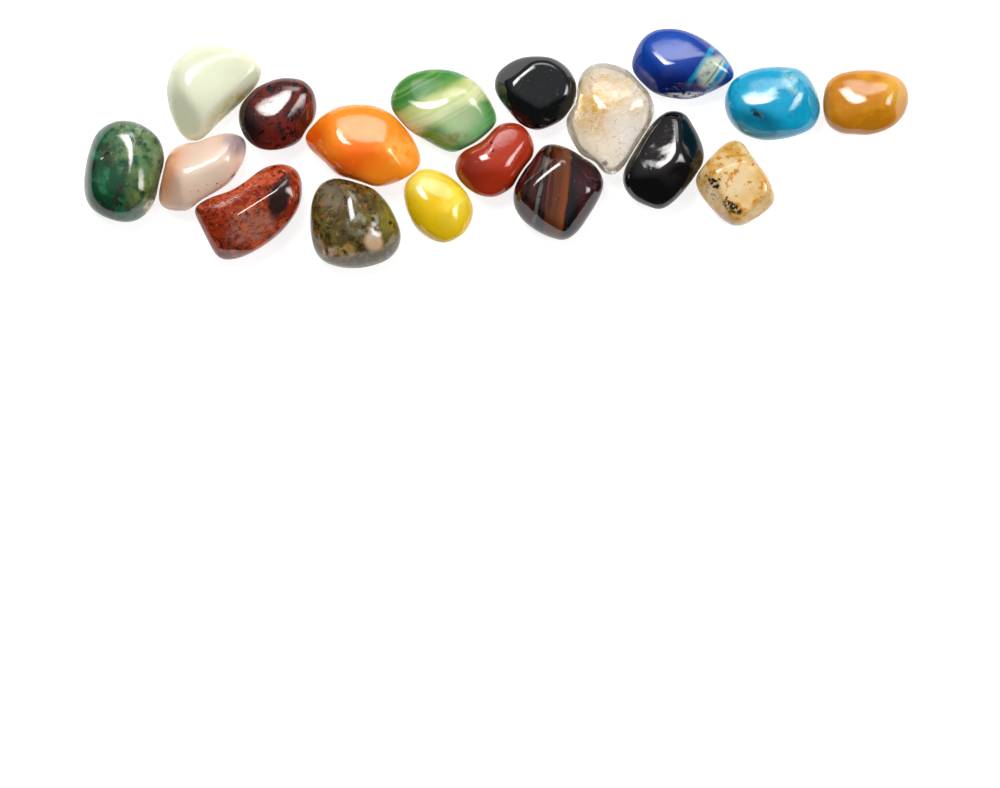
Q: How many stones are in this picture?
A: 18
